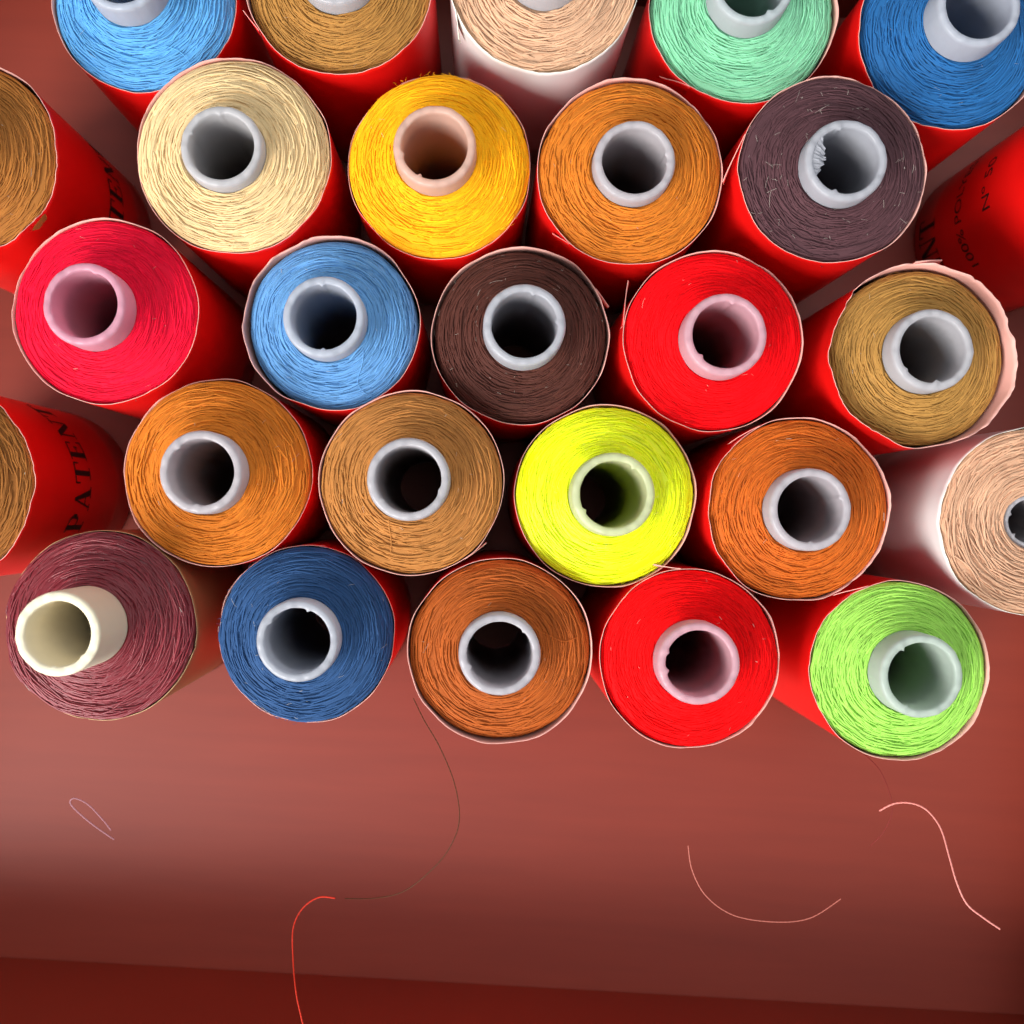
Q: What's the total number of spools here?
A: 27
